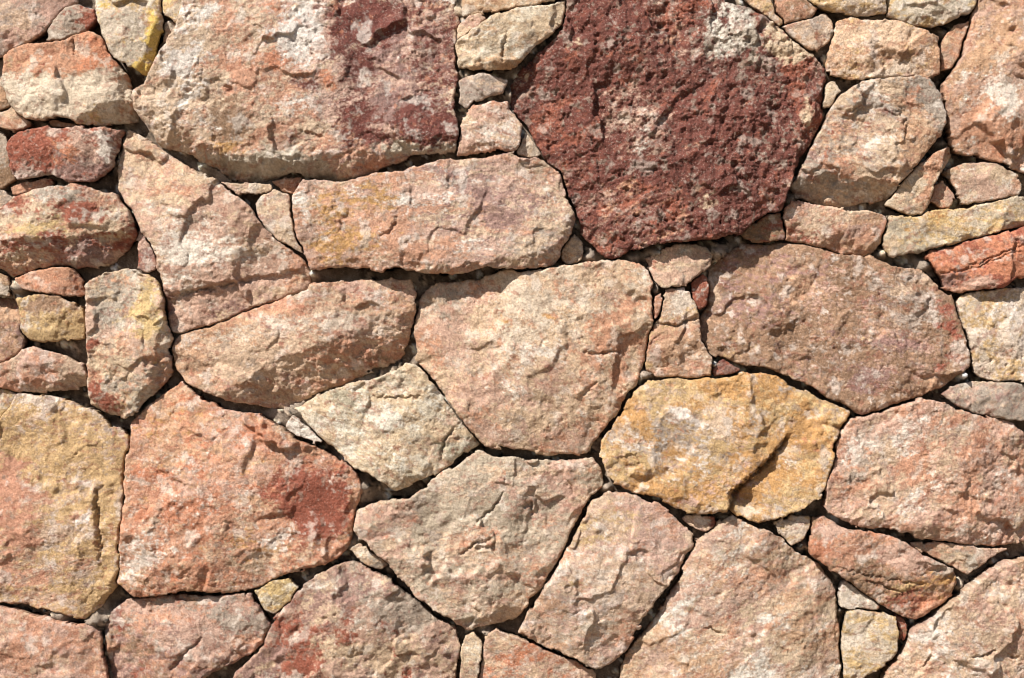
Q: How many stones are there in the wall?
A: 87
